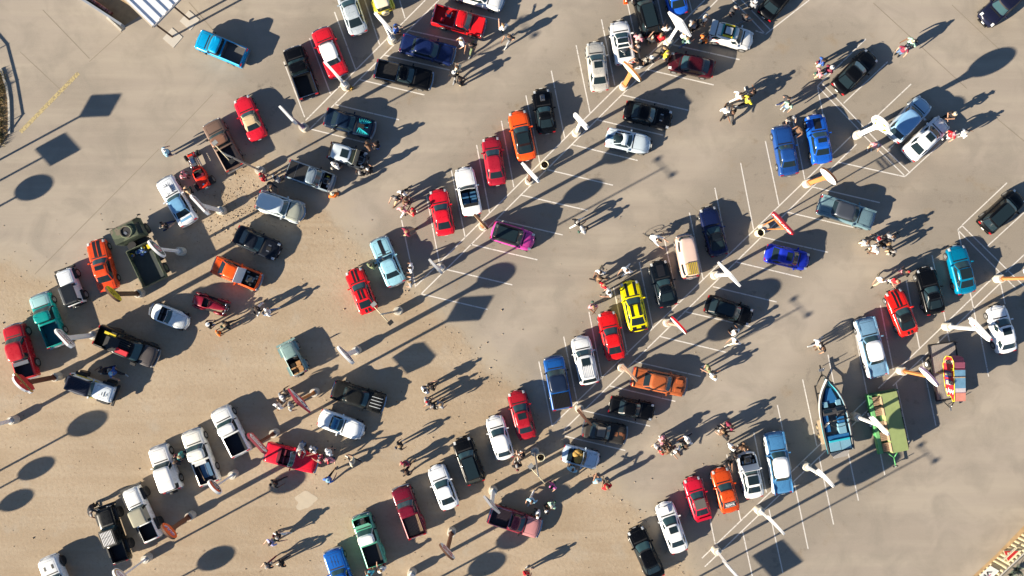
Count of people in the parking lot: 151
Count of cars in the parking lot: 77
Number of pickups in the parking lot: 17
